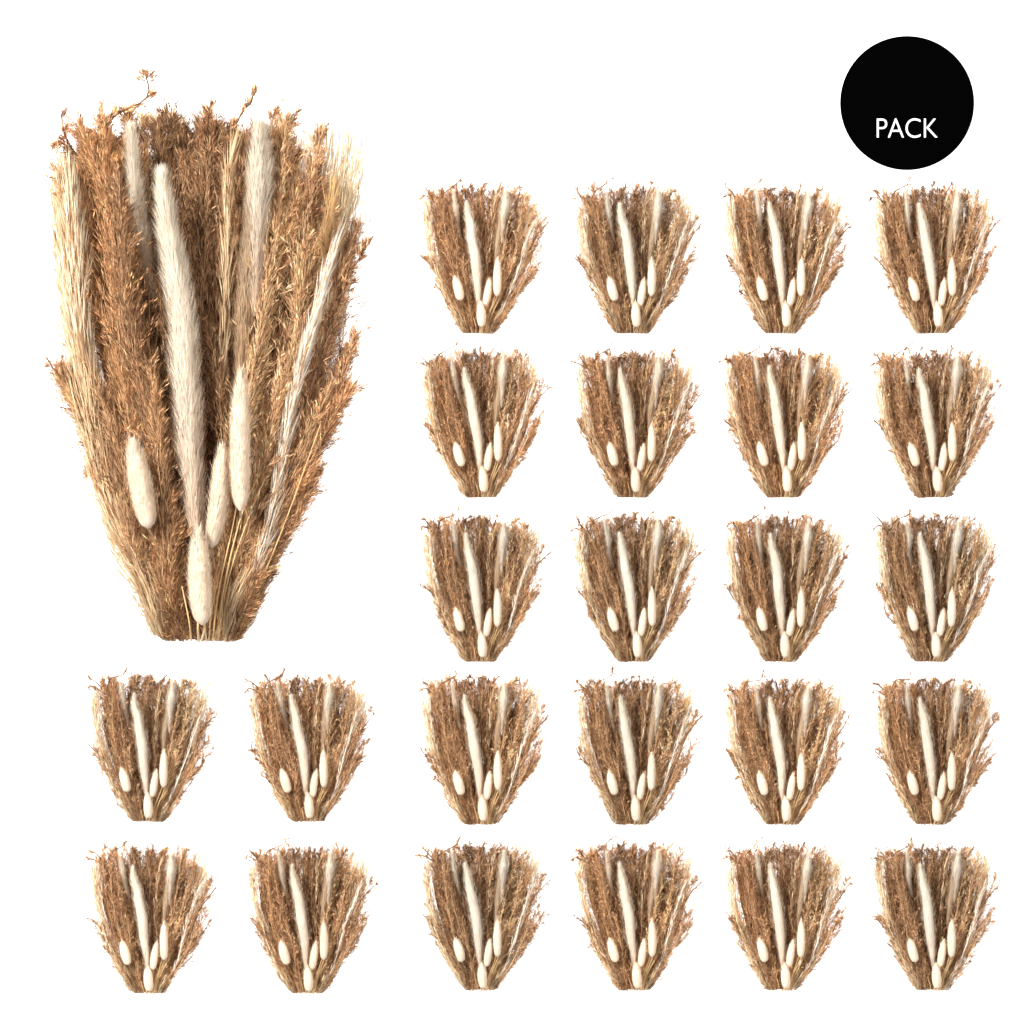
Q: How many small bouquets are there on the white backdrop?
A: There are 24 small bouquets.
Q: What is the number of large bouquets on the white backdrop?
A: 1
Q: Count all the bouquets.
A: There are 25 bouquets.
